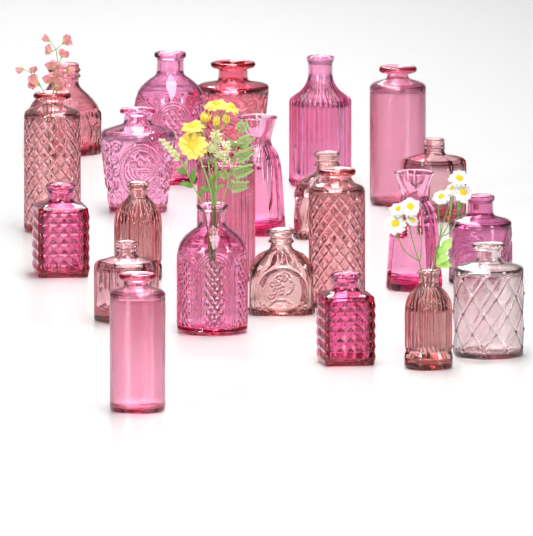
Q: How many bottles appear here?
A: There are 23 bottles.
